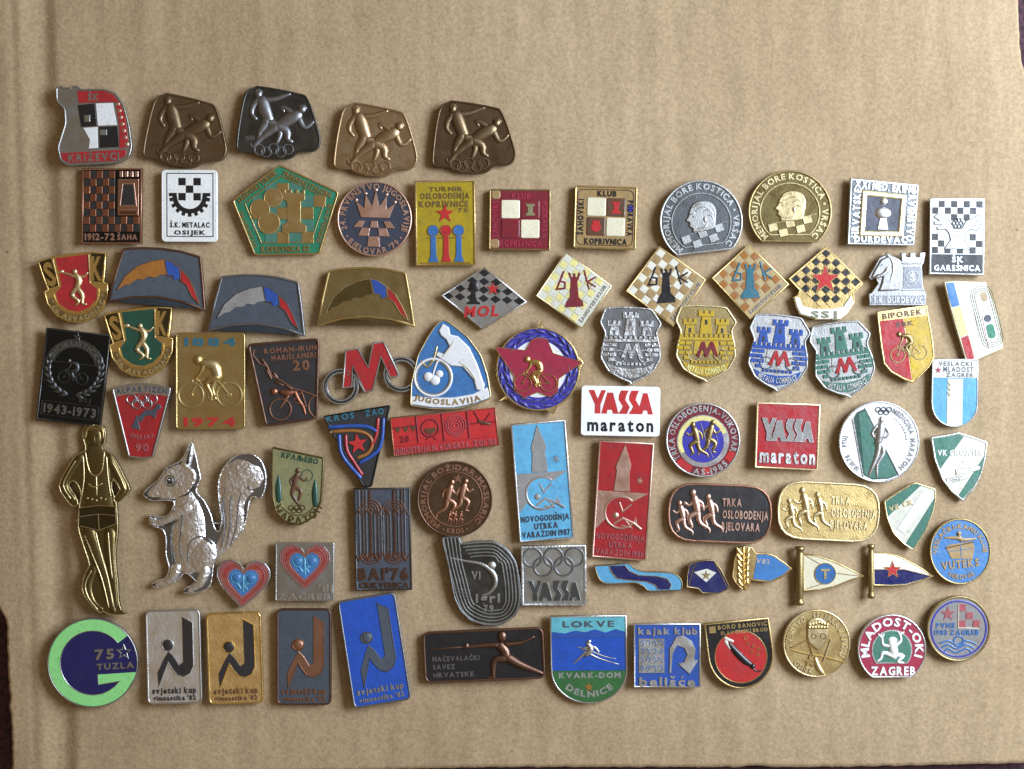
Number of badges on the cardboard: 80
